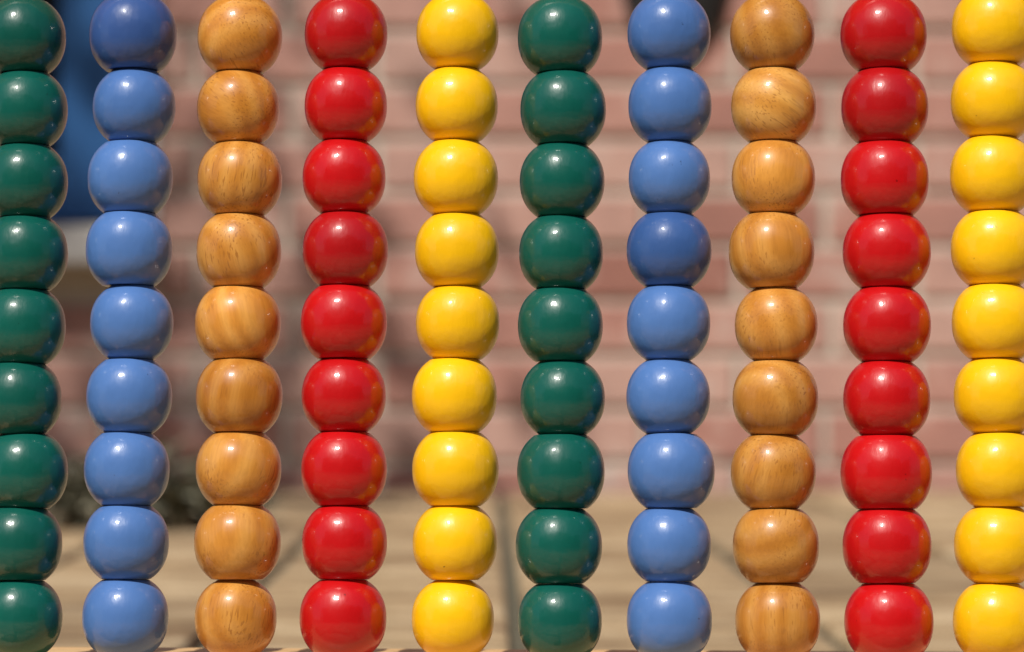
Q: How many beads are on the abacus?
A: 90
